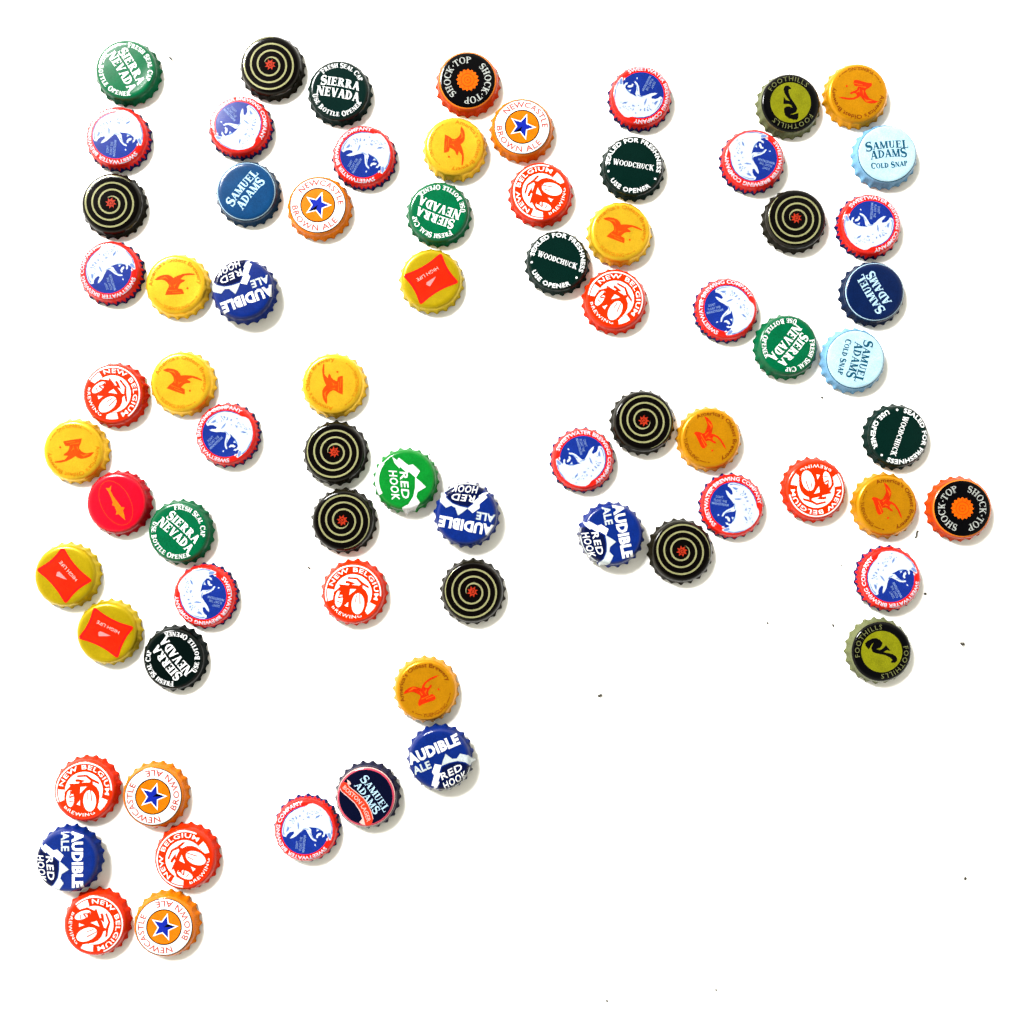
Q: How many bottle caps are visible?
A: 72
